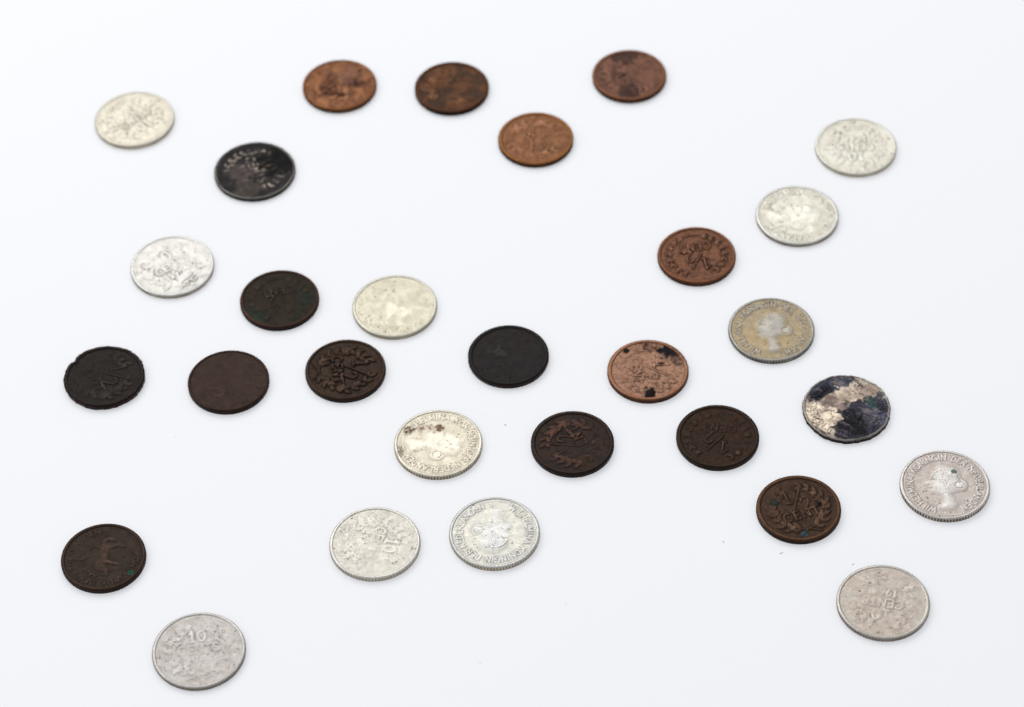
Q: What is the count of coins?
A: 29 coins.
